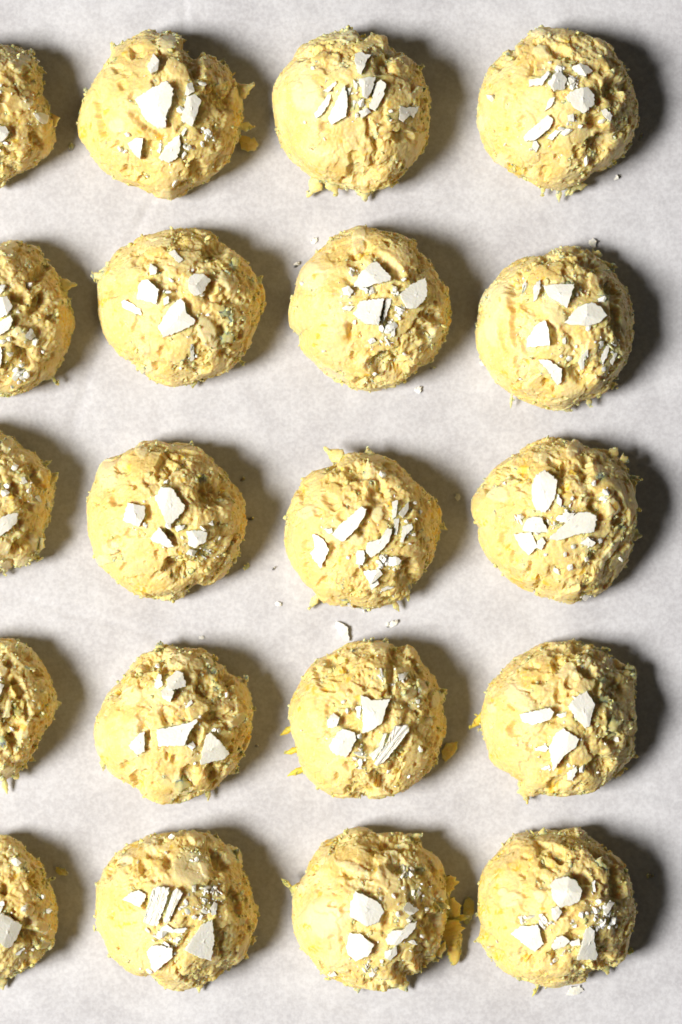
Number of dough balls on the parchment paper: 20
